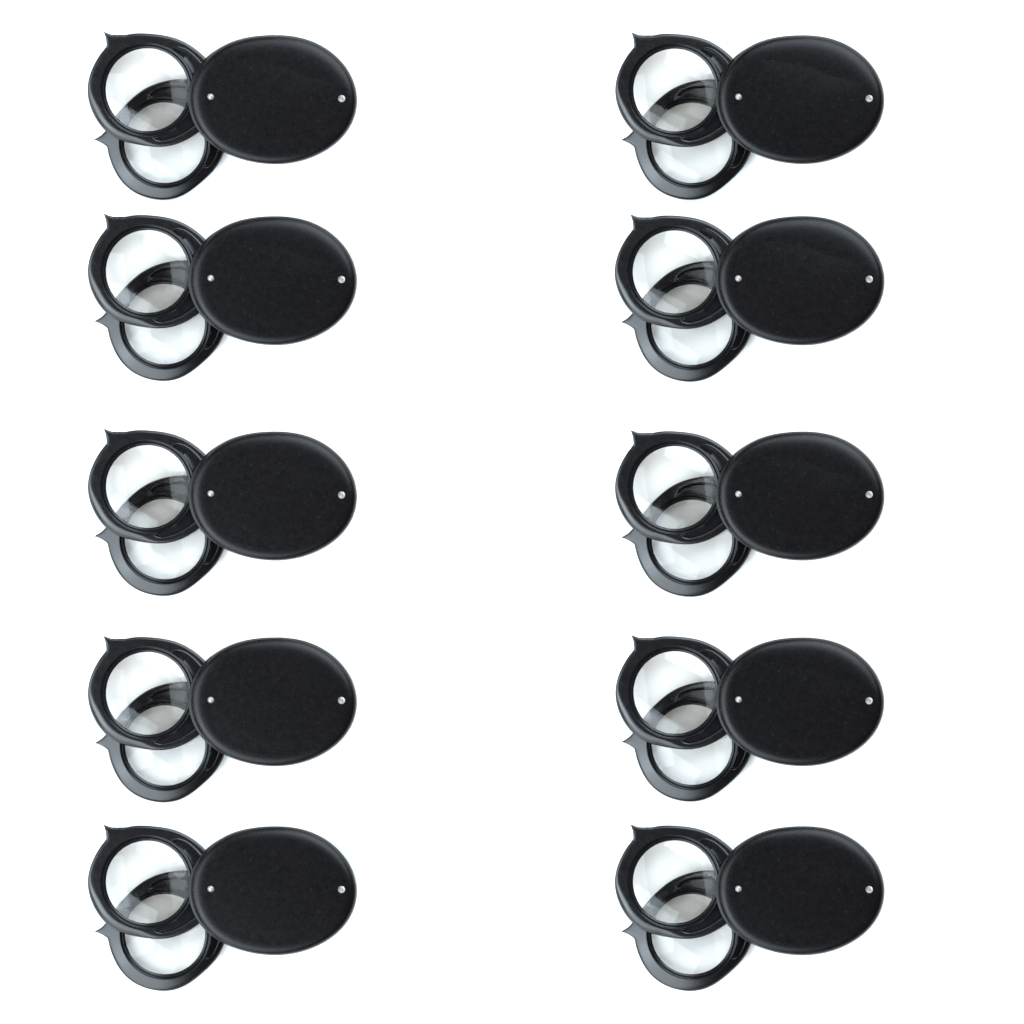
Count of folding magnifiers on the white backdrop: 10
